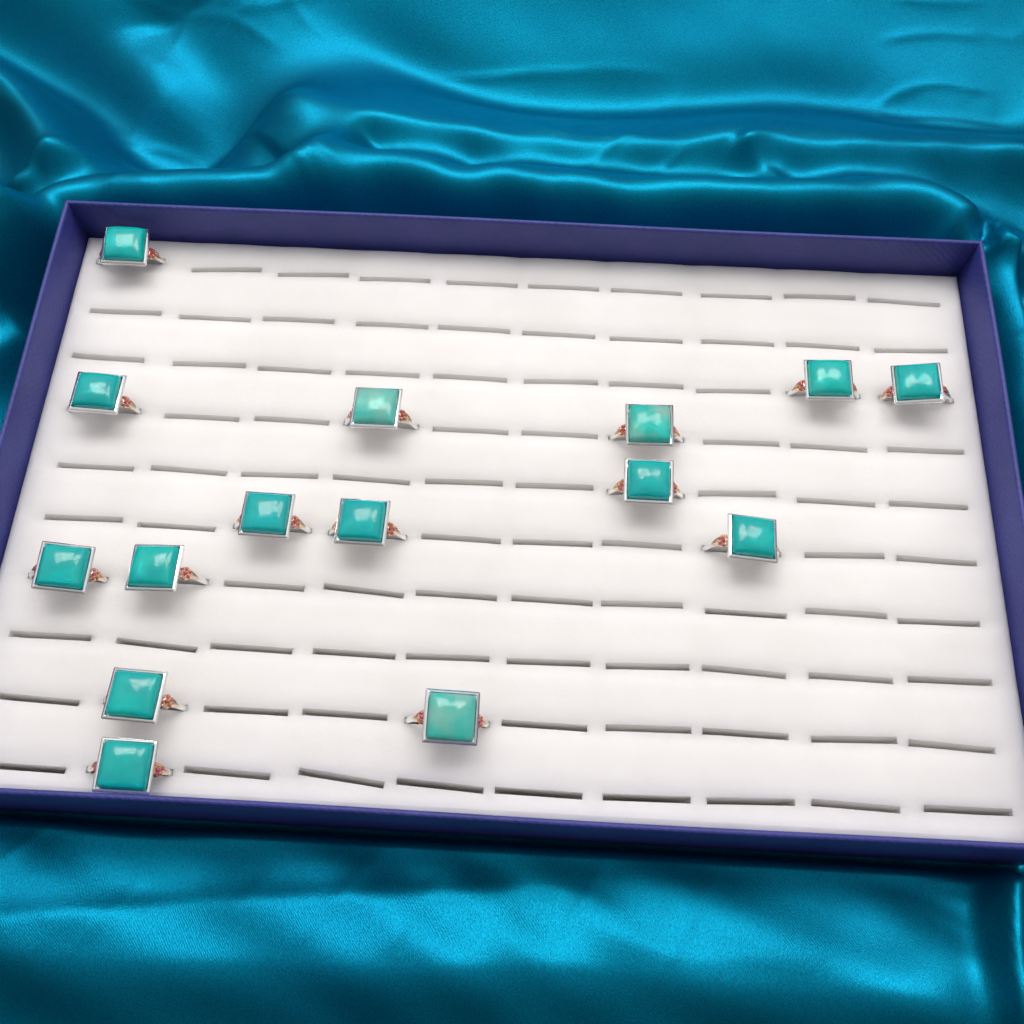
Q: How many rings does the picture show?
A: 15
